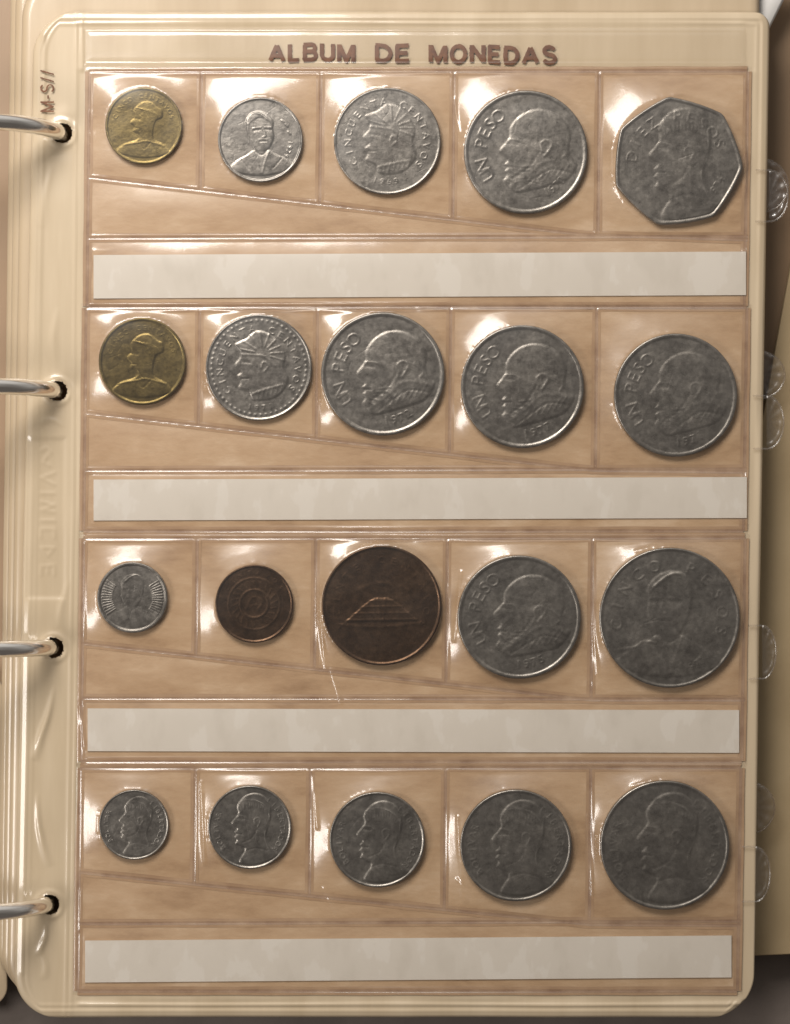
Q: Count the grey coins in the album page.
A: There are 16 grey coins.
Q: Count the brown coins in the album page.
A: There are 2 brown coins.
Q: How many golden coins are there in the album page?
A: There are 2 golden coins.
